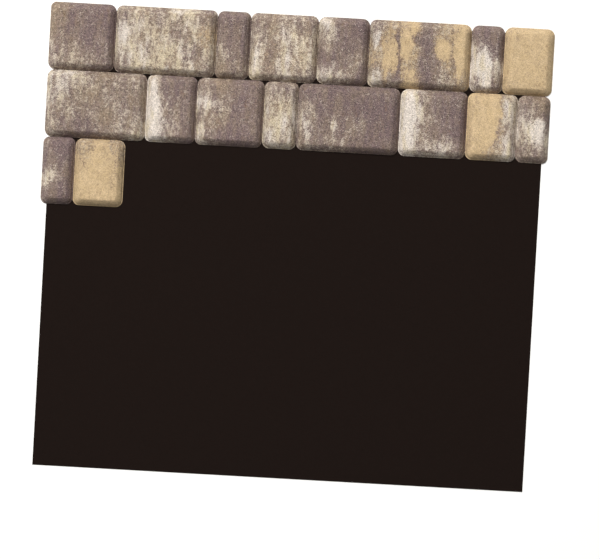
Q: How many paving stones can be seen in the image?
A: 18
